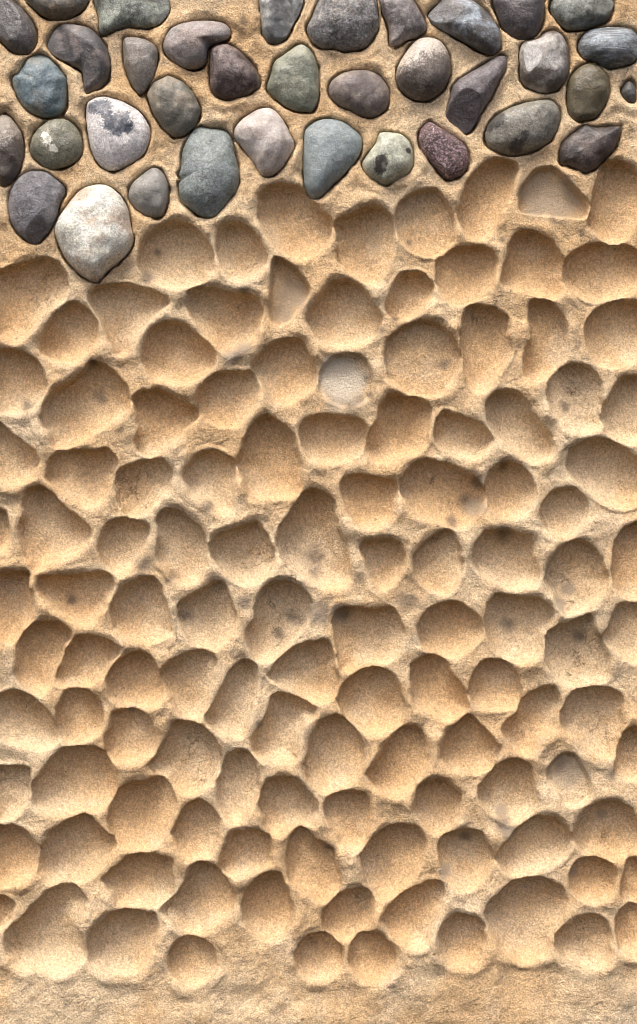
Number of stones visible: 36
